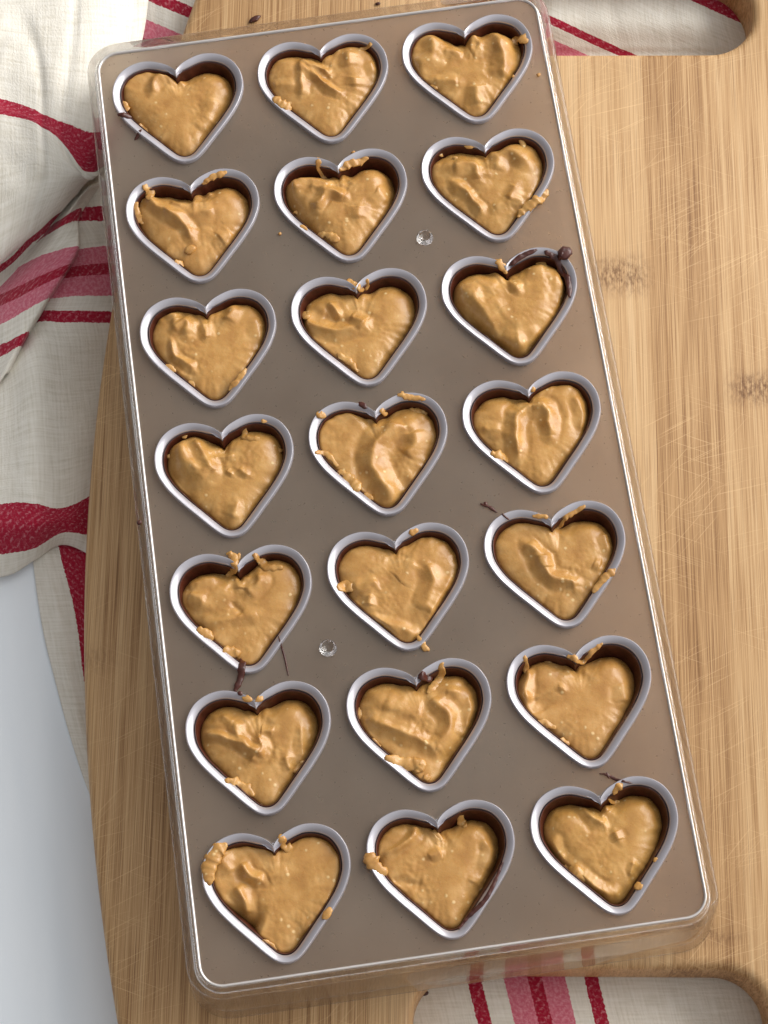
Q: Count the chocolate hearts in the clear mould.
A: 21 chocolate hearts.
